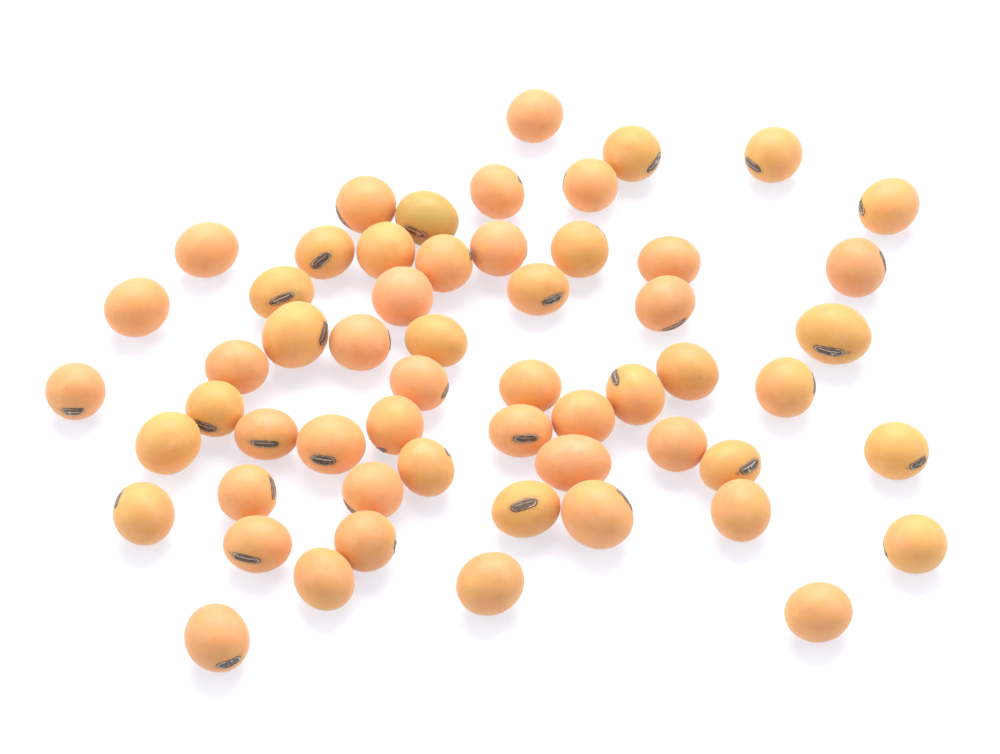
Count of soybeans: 57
